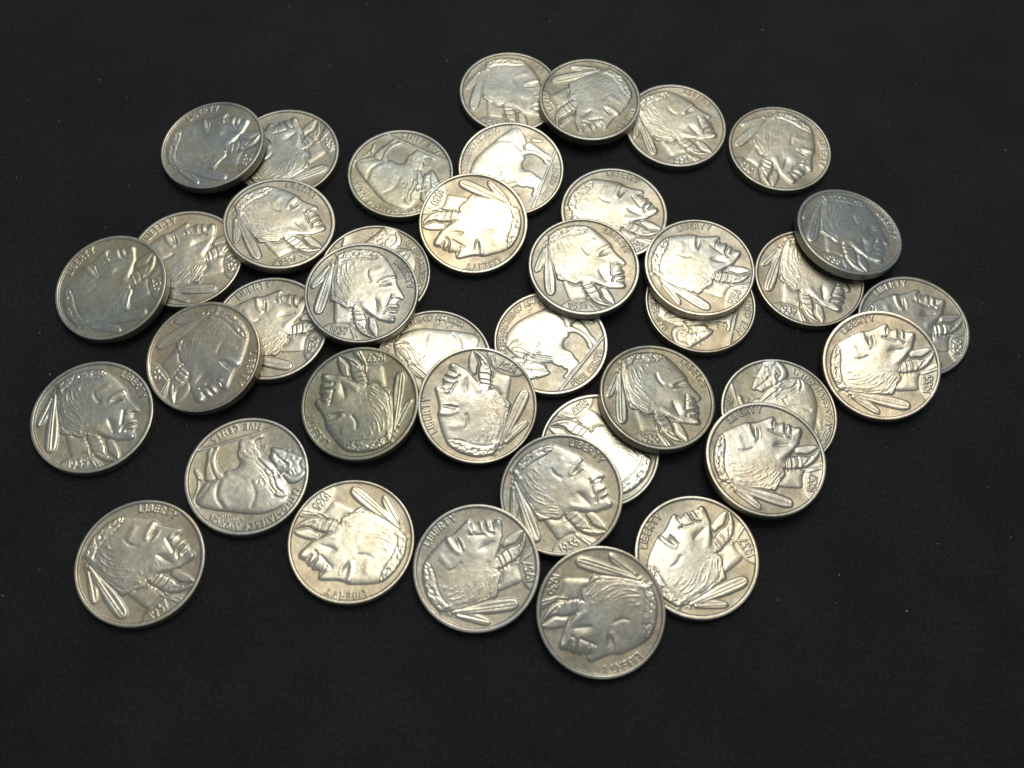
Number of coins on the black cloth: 40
